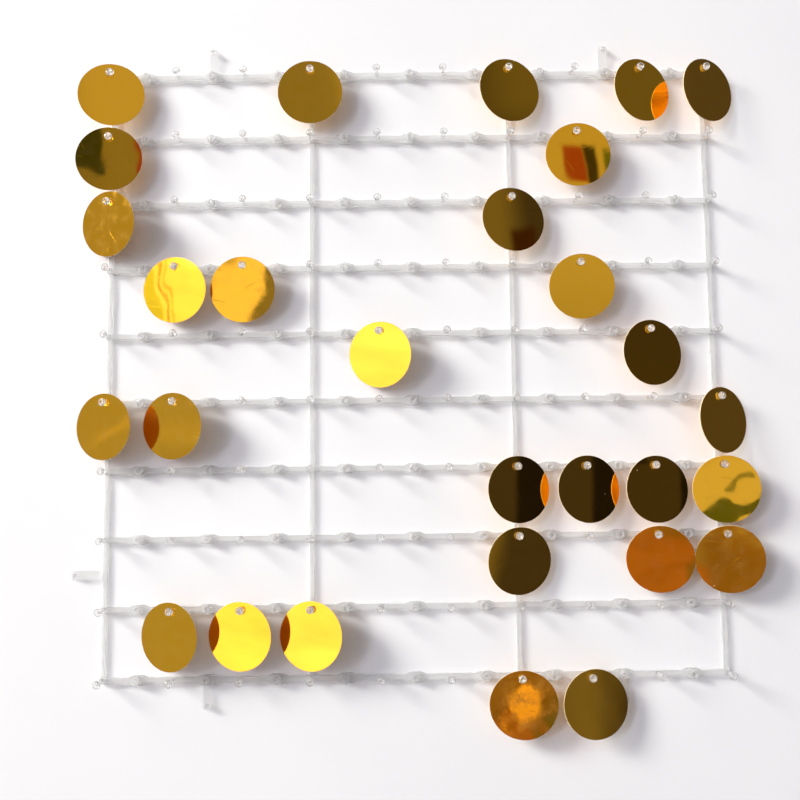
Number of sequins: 29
